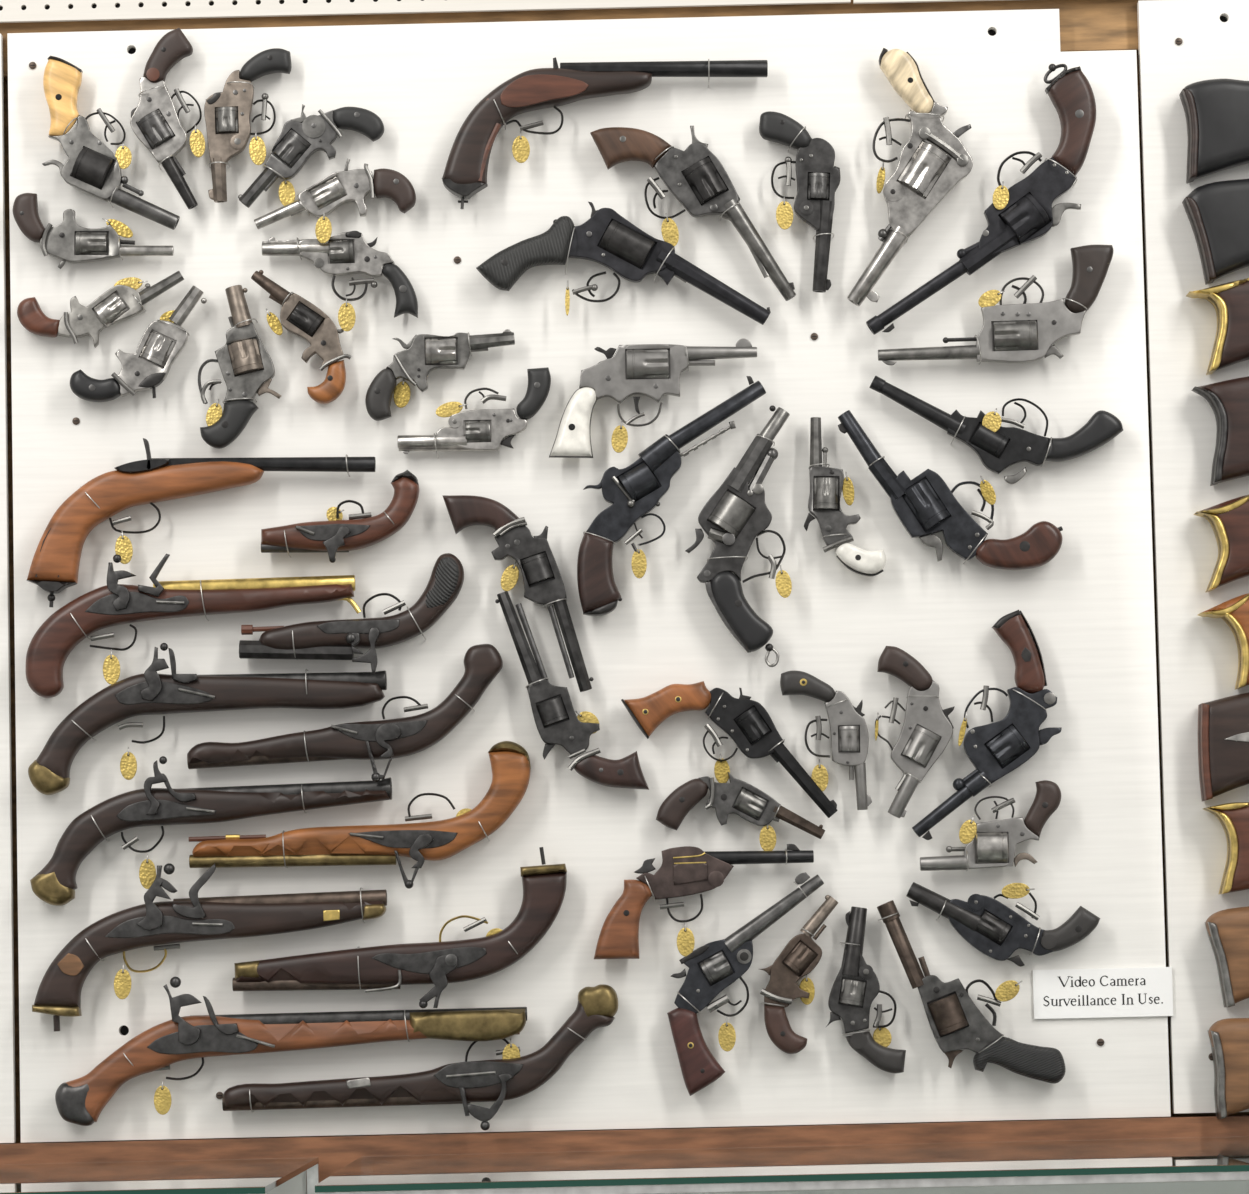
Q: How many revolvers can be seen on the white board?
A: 38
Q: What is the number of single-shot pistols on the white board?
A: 14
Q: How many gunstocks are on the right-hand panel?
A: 10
